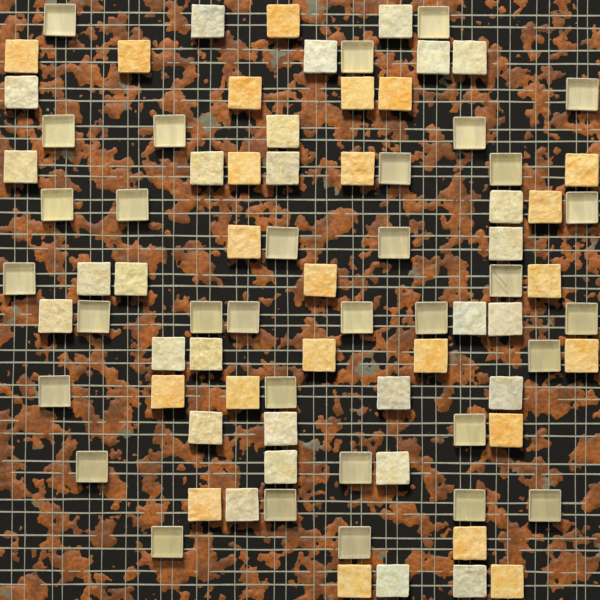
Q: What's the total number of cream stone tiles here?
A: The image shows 28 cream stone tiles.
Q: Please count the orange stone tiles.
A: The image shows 23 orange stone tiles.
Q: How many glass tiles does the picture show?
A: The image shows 33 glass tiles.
